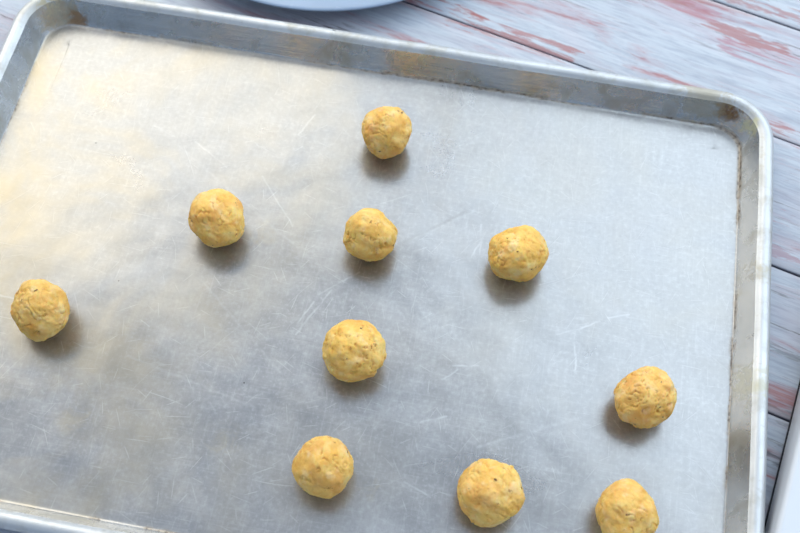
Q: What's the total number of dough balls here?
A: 10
